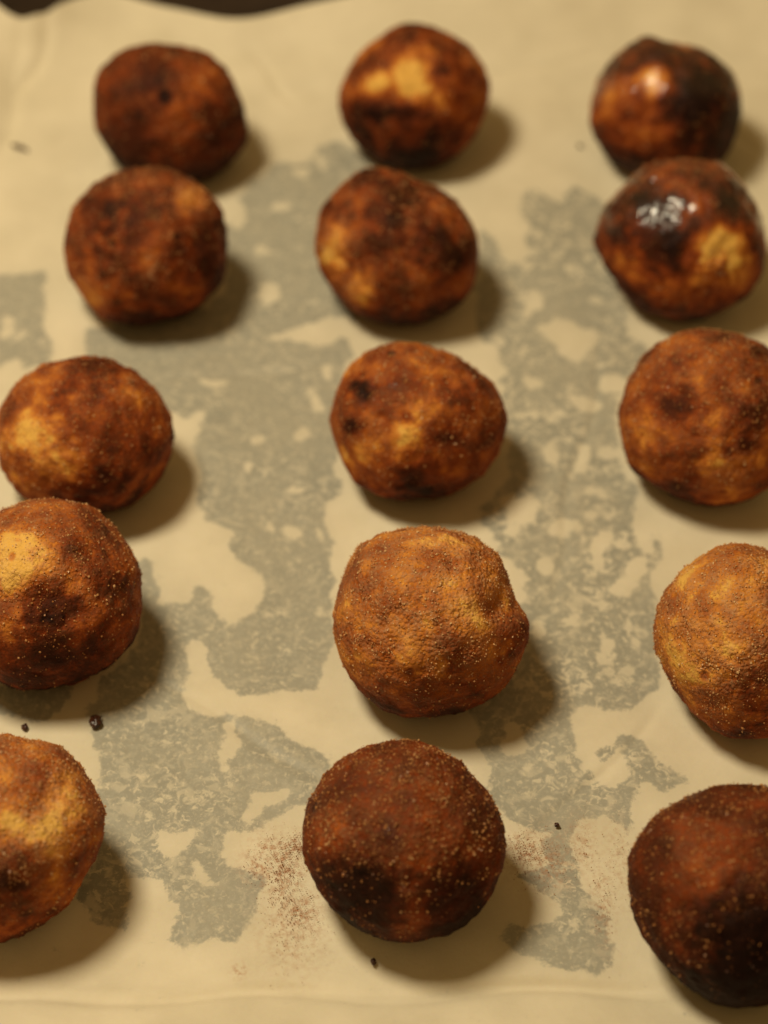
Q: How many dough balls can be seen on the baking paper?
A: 15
